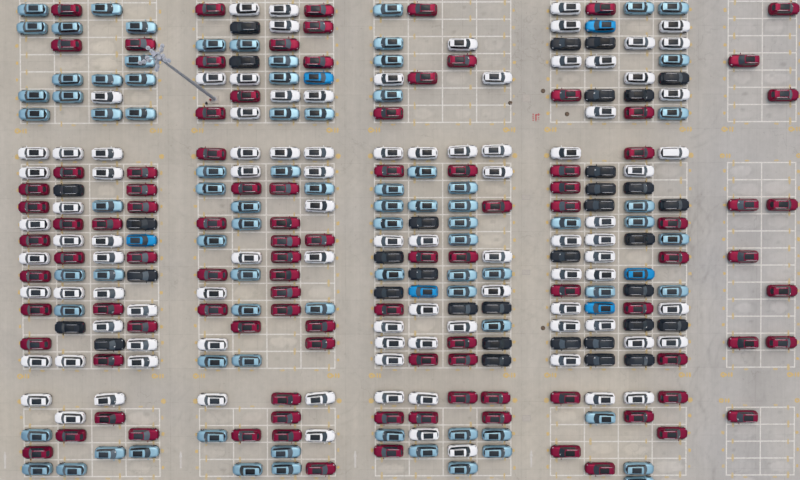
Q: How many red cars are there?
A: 100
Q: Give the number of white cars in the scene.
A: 95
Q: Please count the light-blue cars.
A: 82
